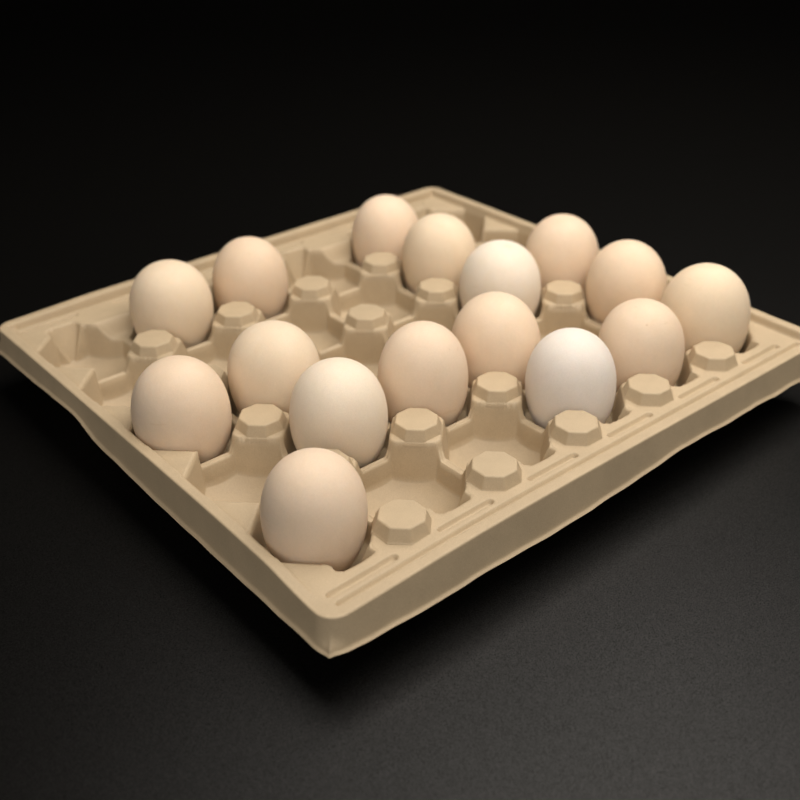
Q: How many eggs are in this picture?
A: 16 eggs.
